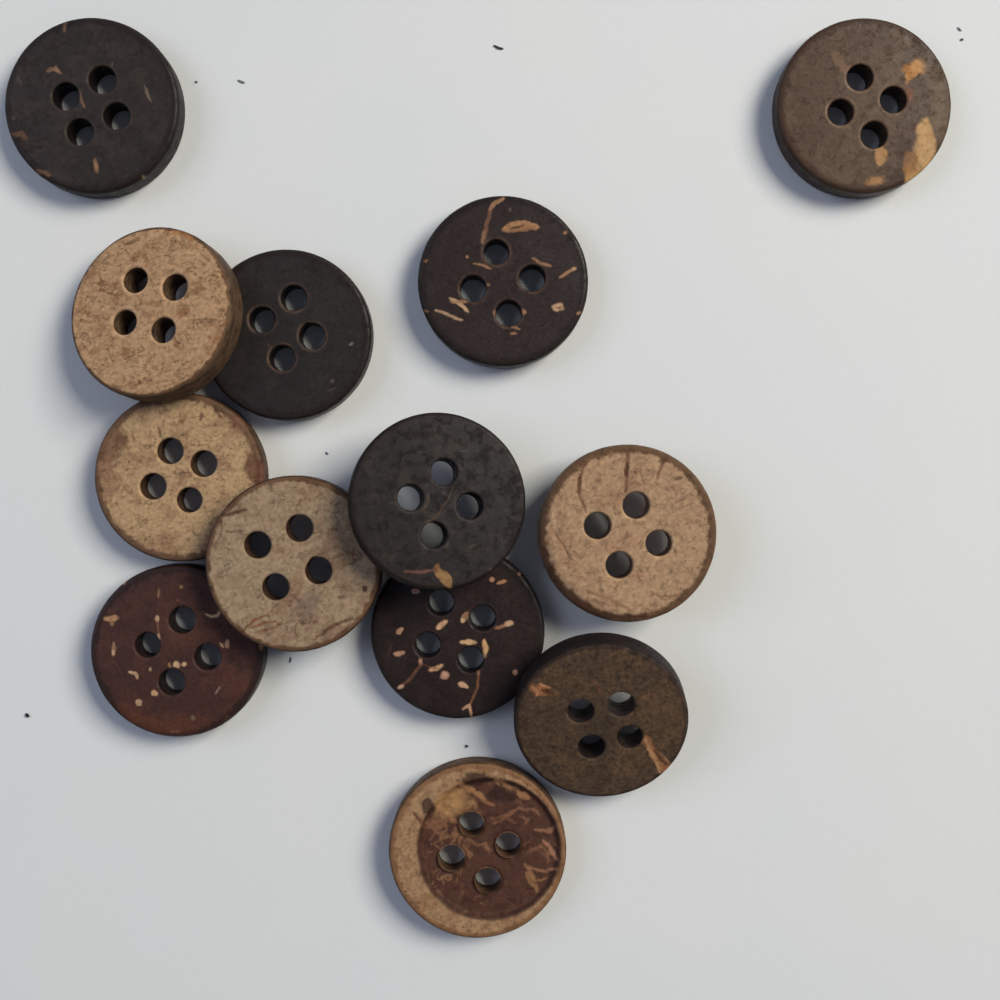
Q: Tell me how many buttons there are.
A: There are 13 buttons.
